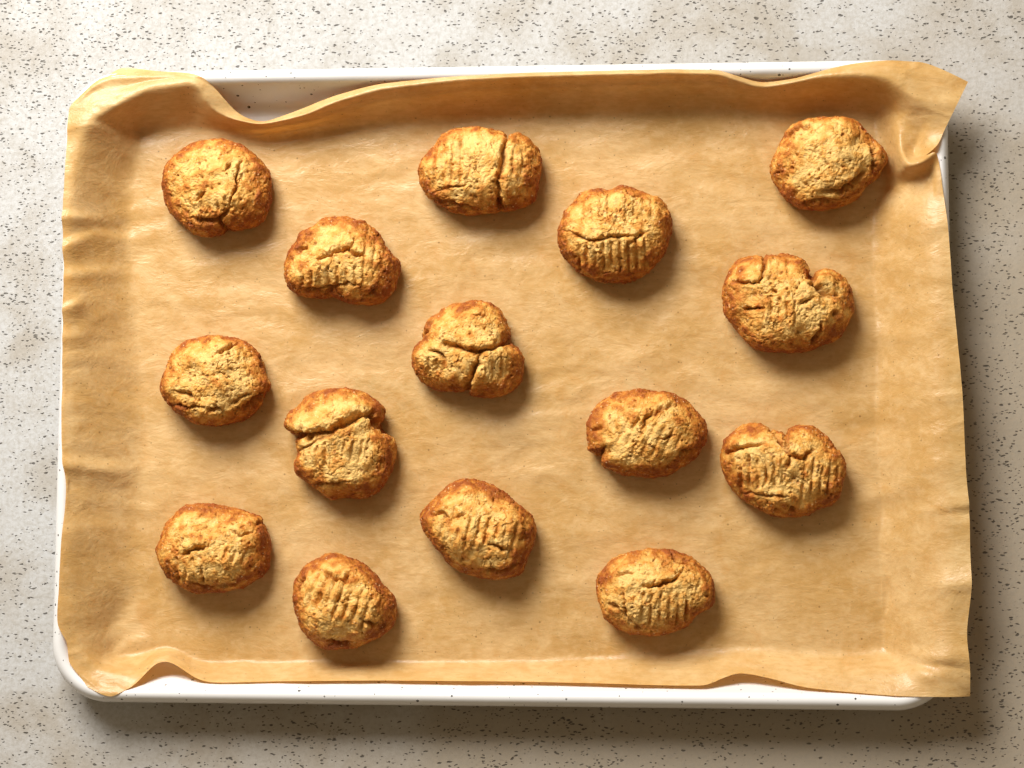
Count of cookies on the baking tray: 15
